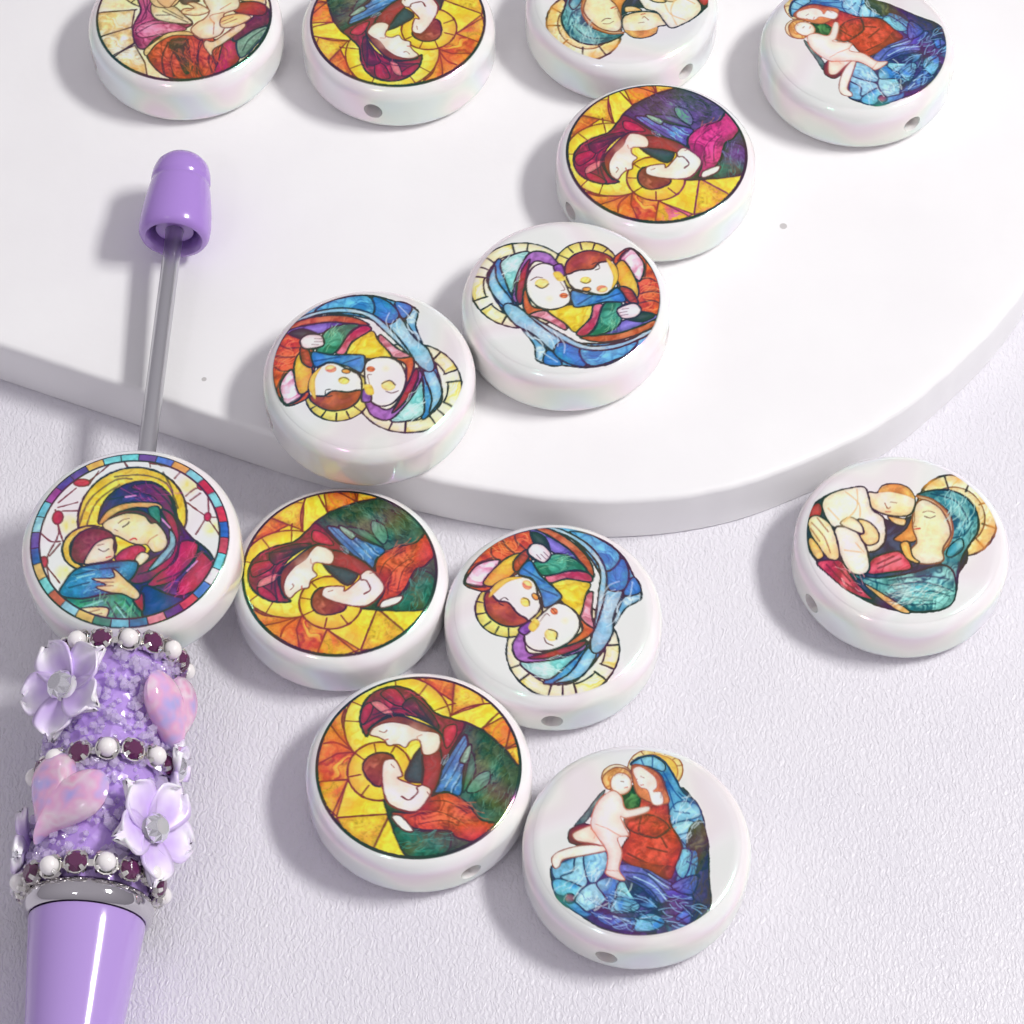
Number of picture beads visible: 13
